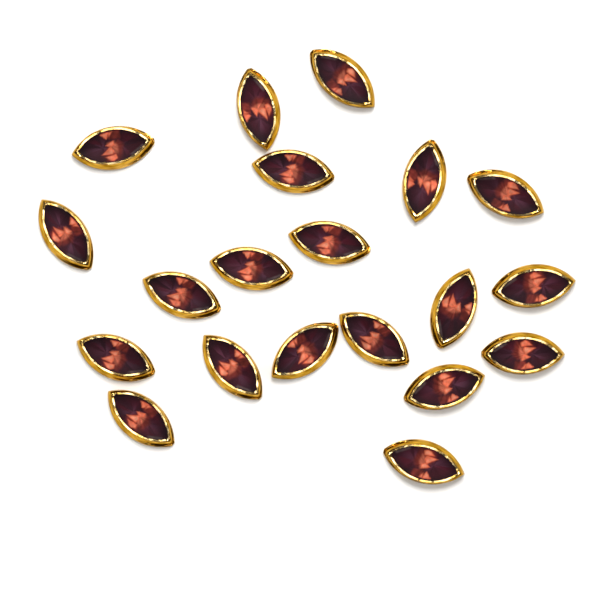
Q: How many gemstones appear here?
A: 20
